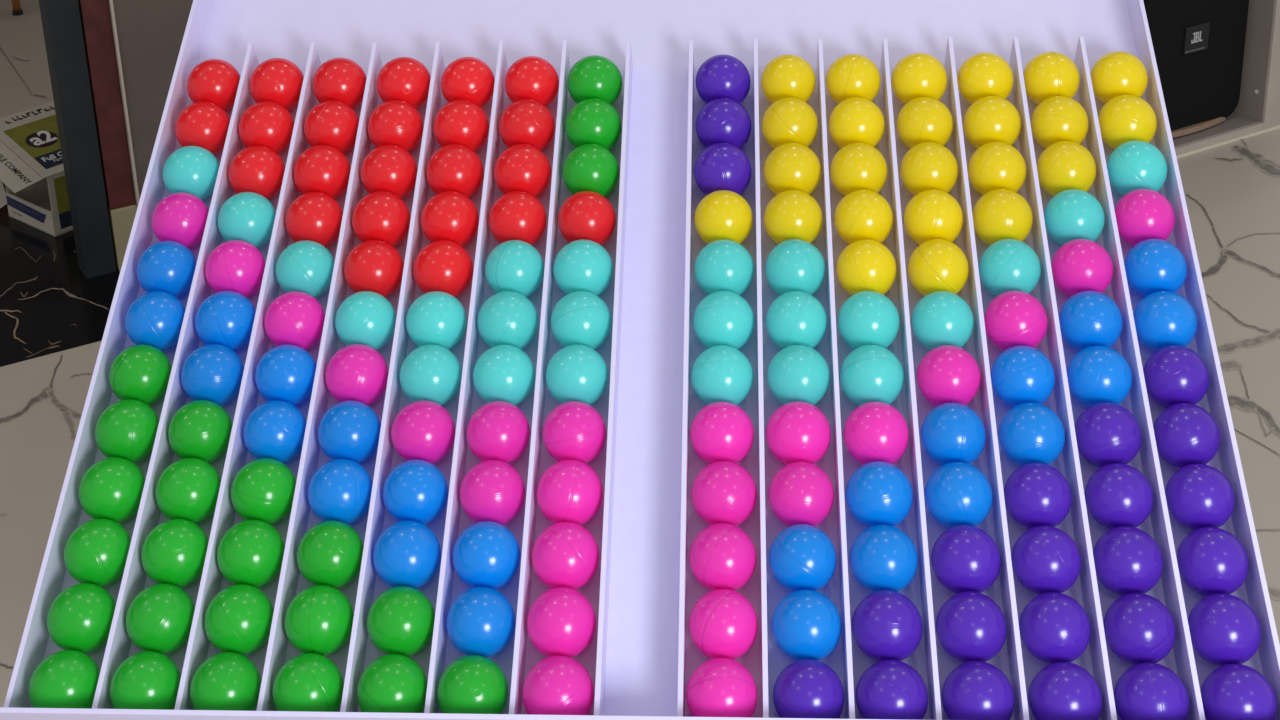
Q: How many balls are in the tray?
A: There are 168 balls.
